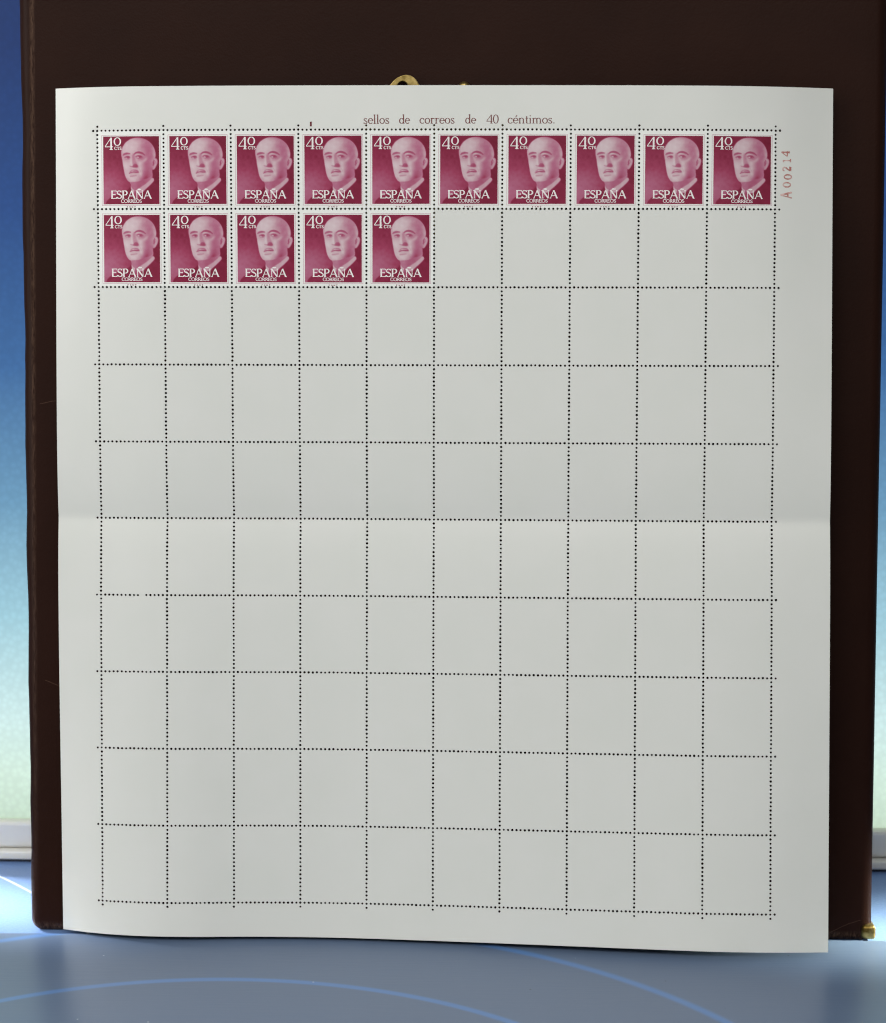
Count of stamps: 15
